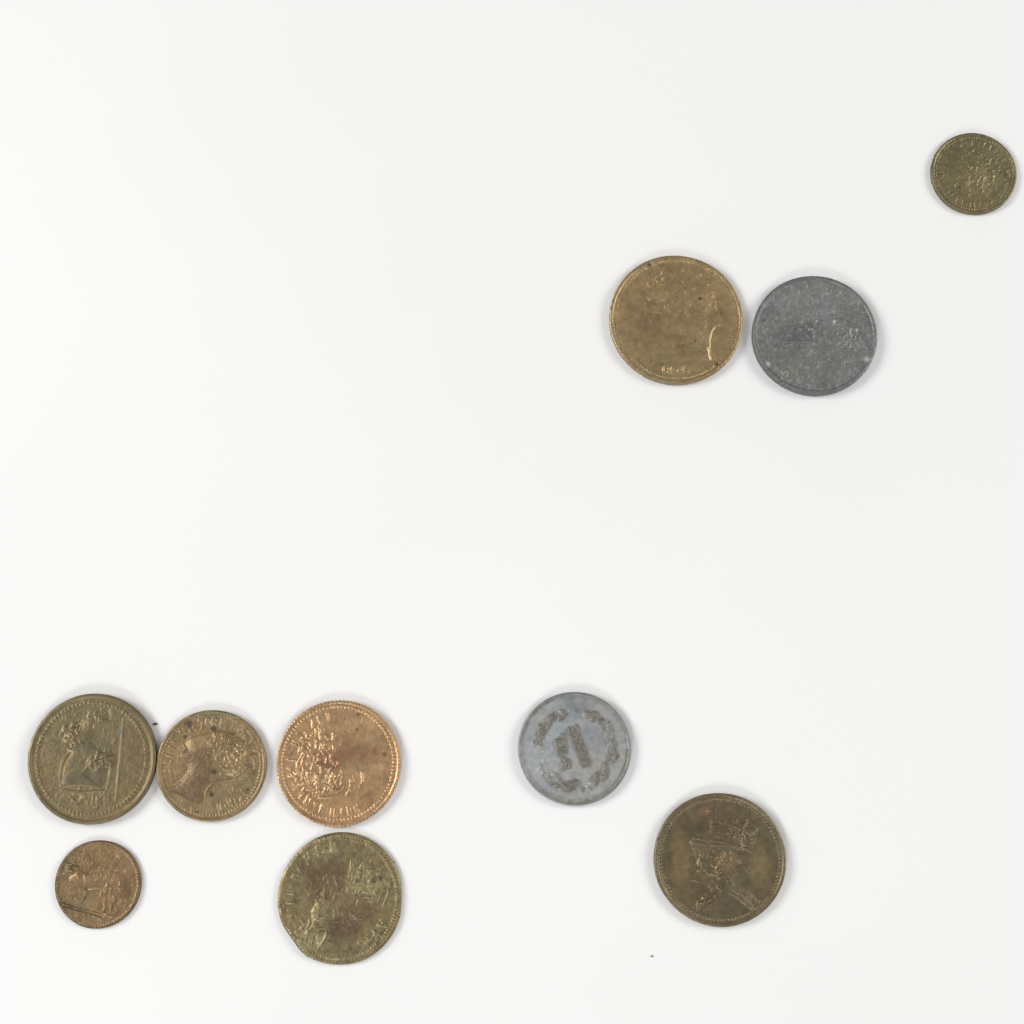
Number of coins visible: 10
